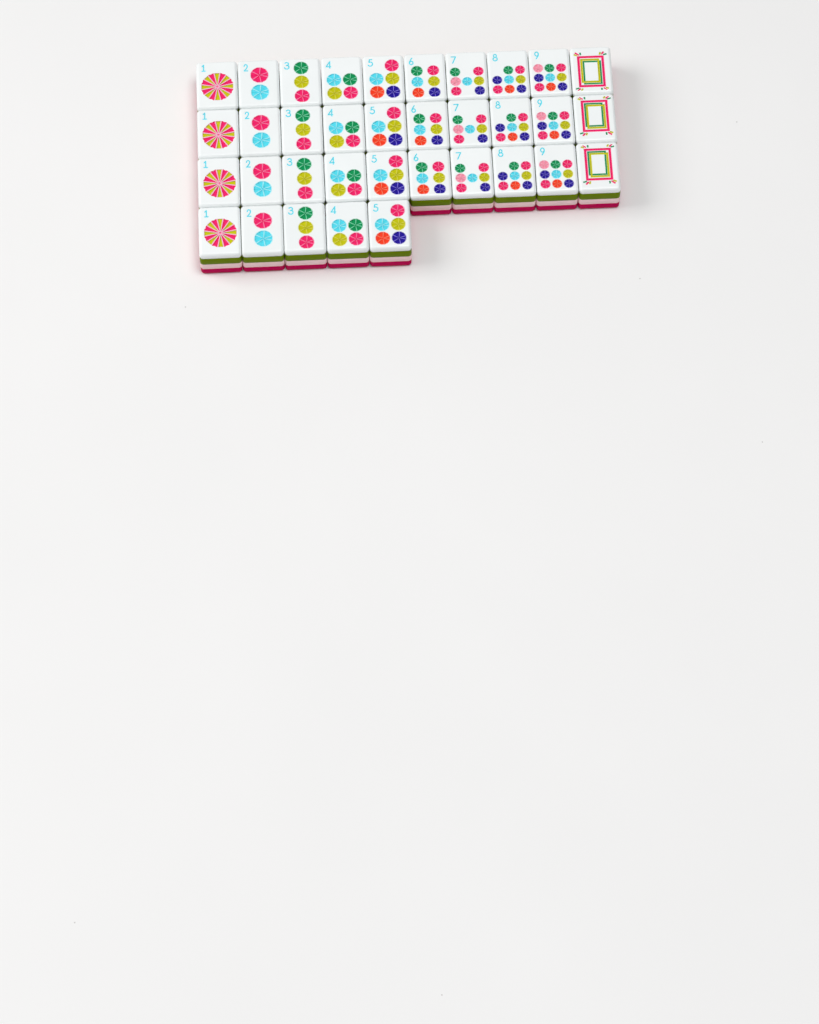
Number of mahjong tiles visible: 35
